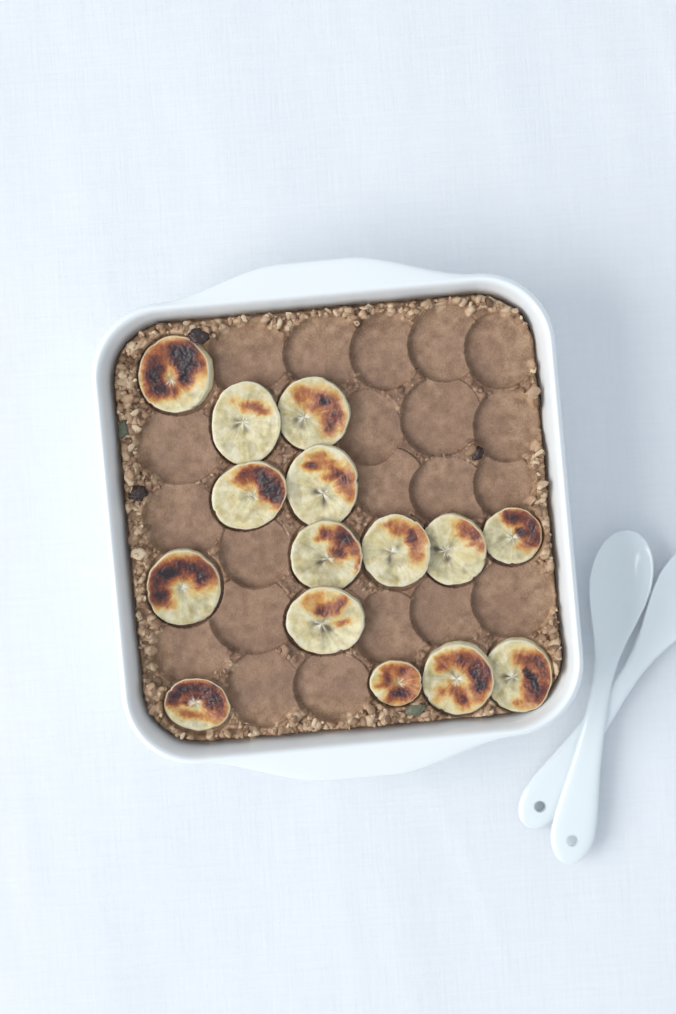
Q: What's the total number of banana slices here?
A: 15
